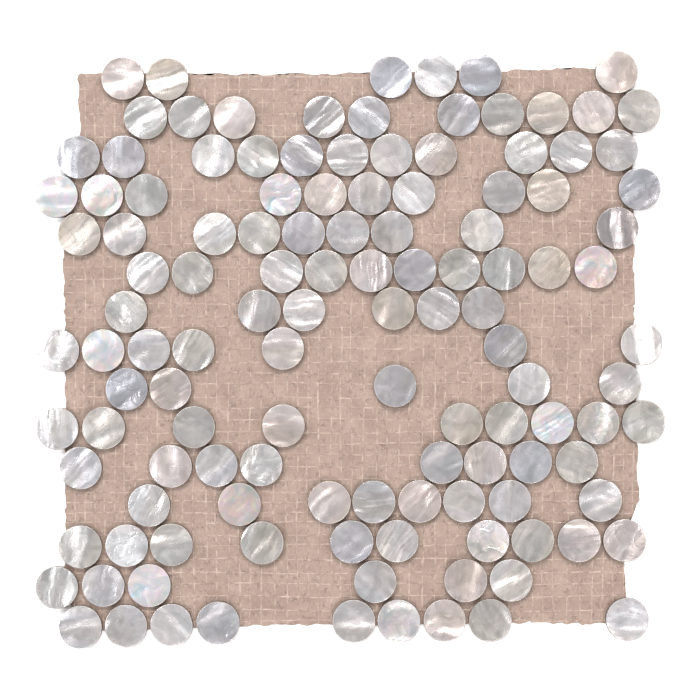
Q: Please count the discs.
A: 124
